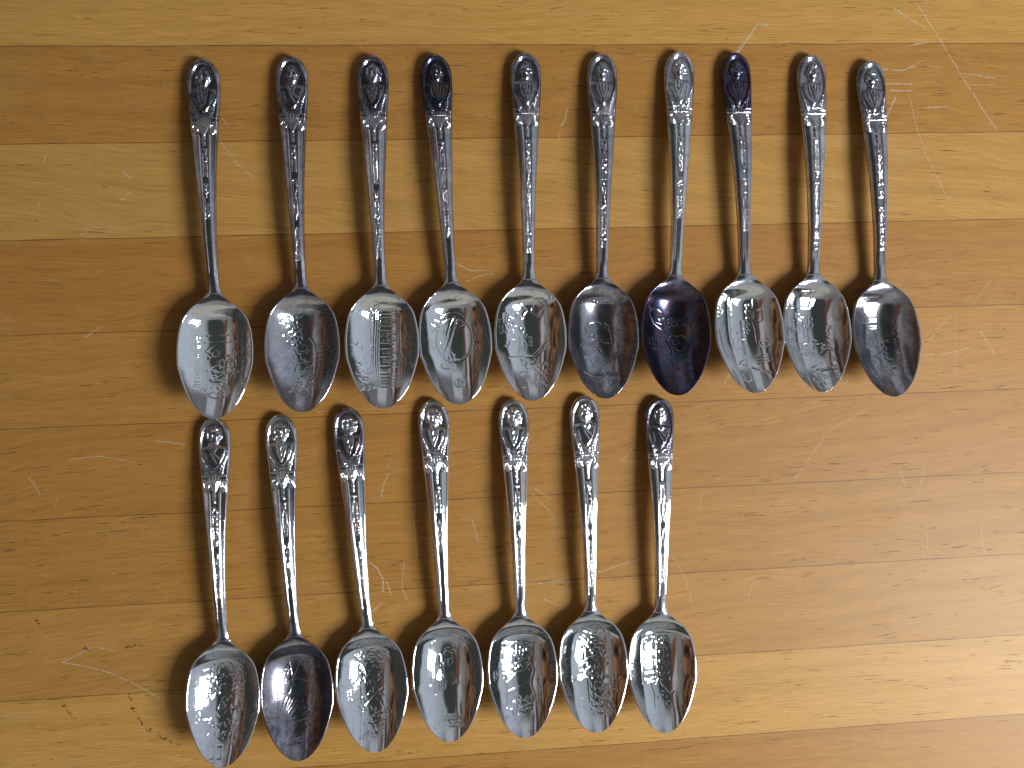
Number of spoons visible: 17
